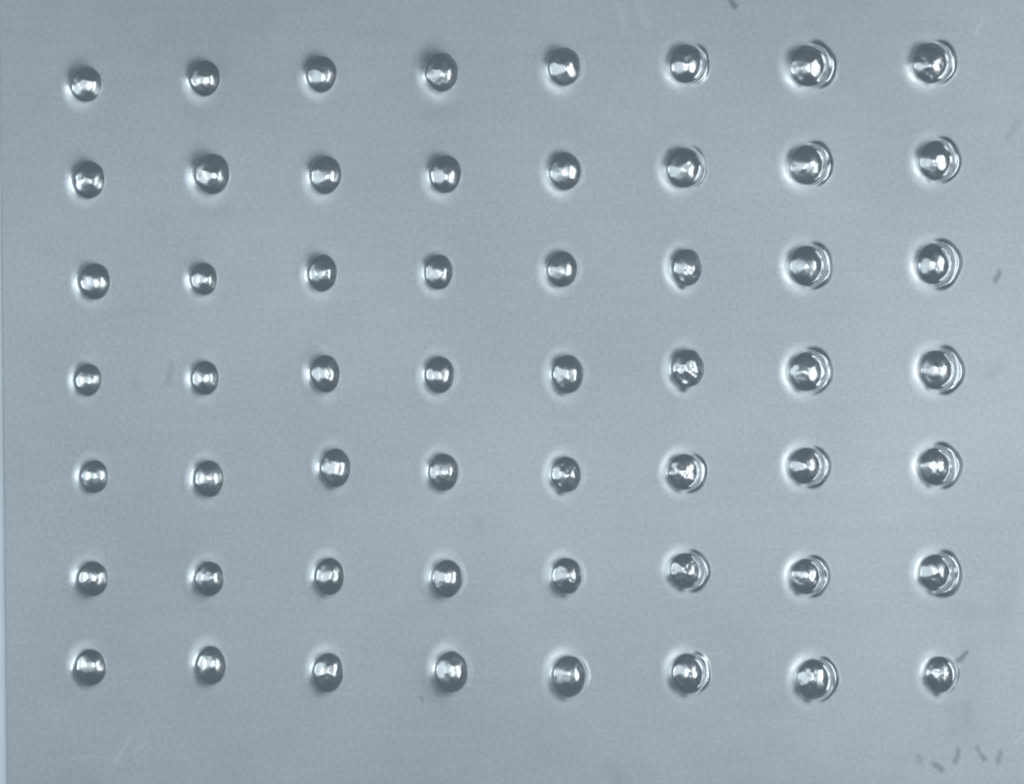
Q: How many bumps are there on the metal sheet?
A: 56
